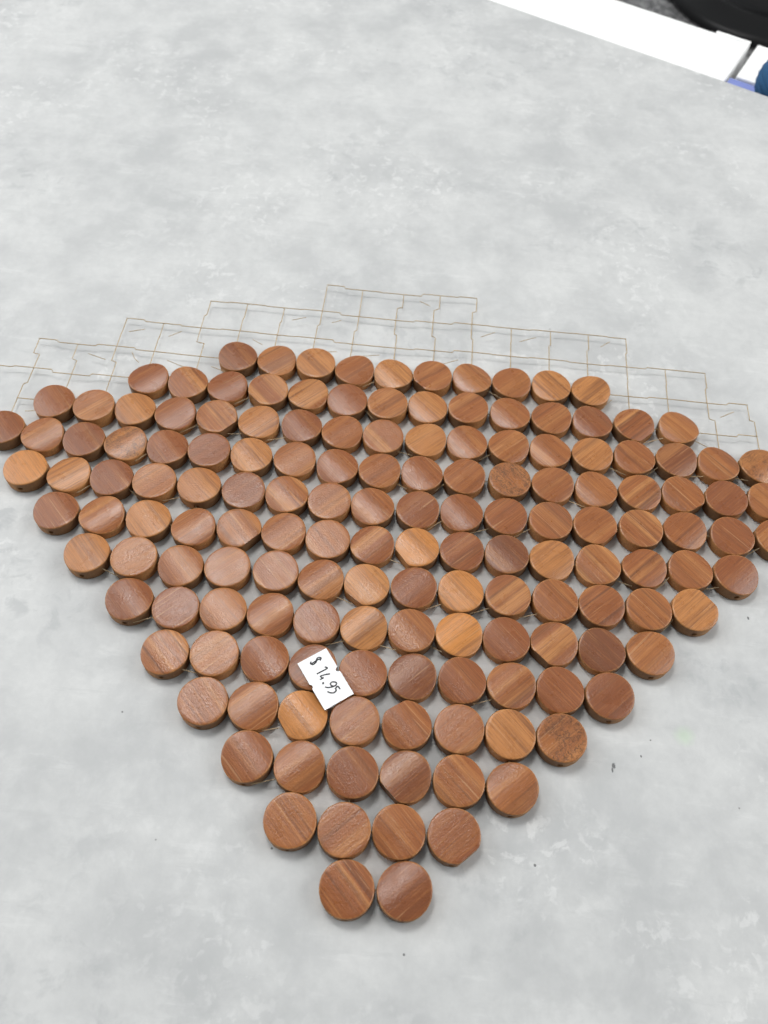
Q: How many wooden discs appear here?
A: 151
